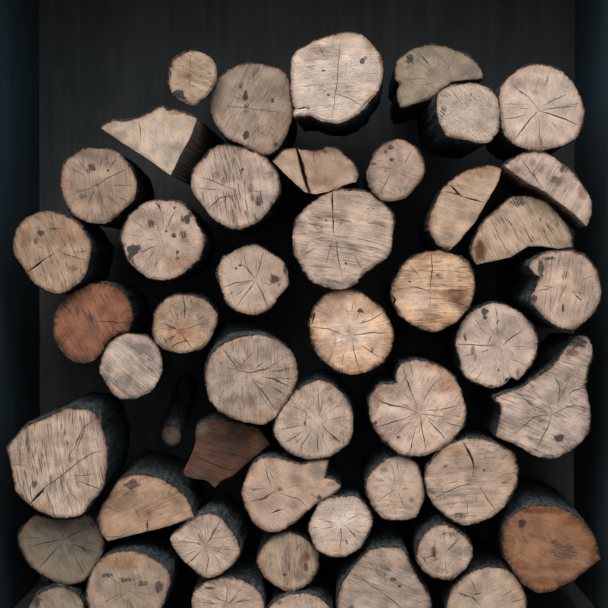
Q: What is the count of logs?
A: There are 48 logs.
